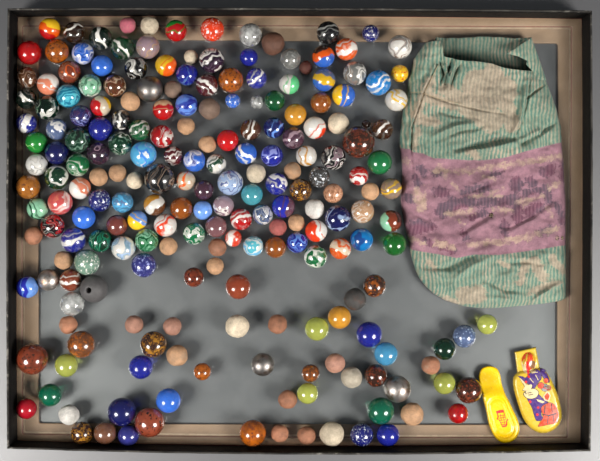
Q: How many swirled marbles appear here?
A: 100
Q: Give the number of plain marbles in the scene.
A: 37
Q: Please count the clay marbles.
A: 41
